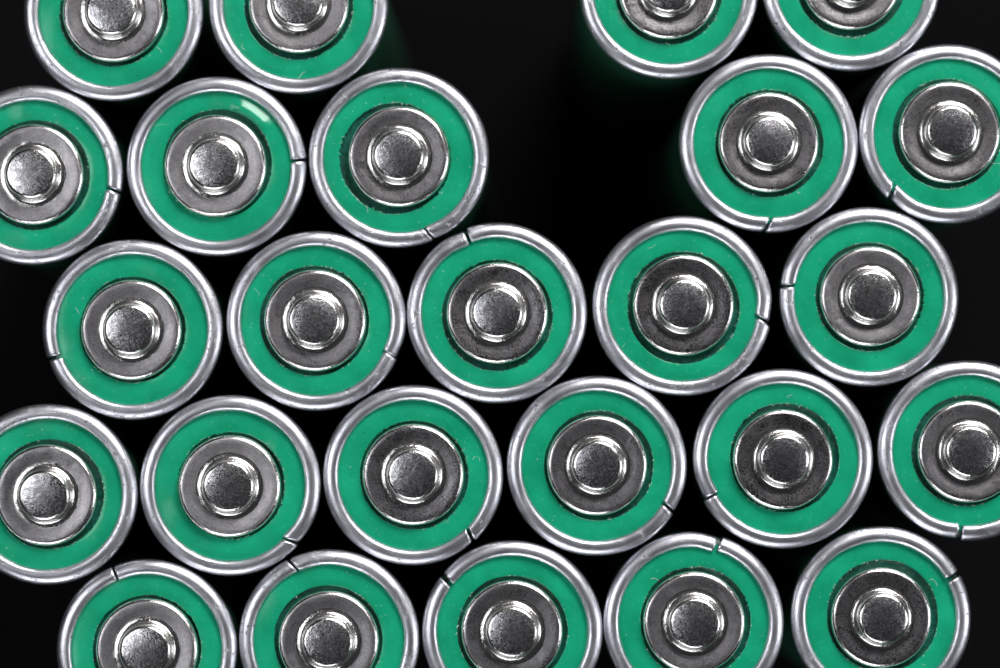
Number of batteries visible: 25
